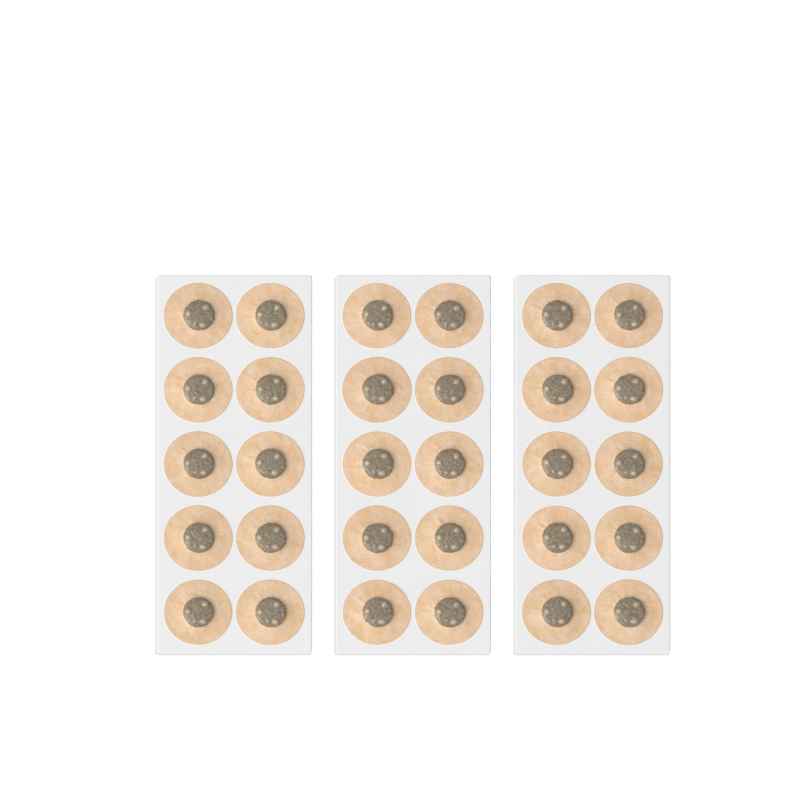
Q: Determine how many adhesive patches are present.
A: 30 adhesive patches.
